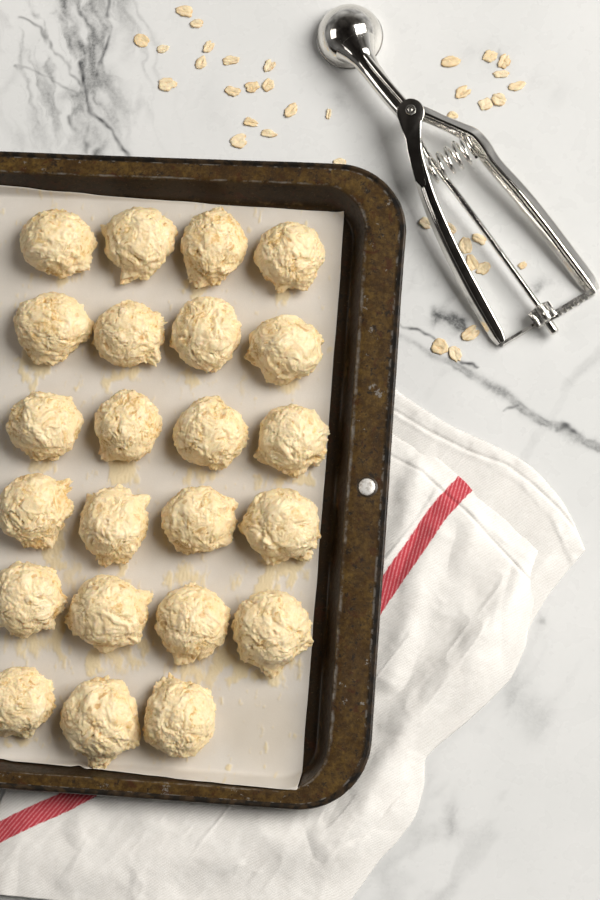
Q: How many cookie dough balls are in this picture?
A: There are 23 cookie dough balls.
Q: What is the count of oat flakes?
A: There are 37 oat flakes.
